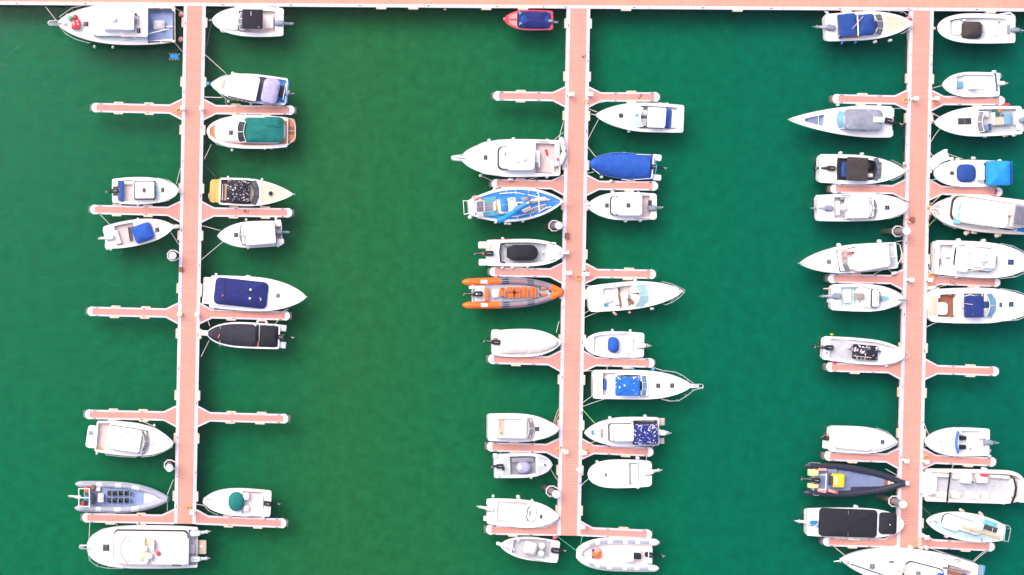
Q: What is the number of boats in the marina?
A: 54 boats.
